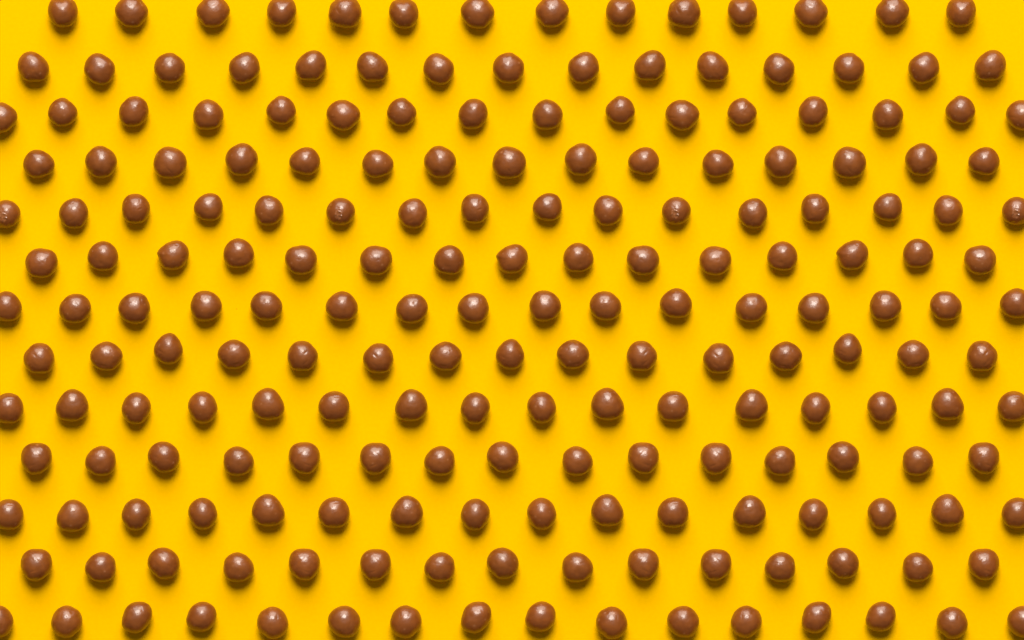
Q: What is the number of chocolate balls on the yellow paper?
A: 200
